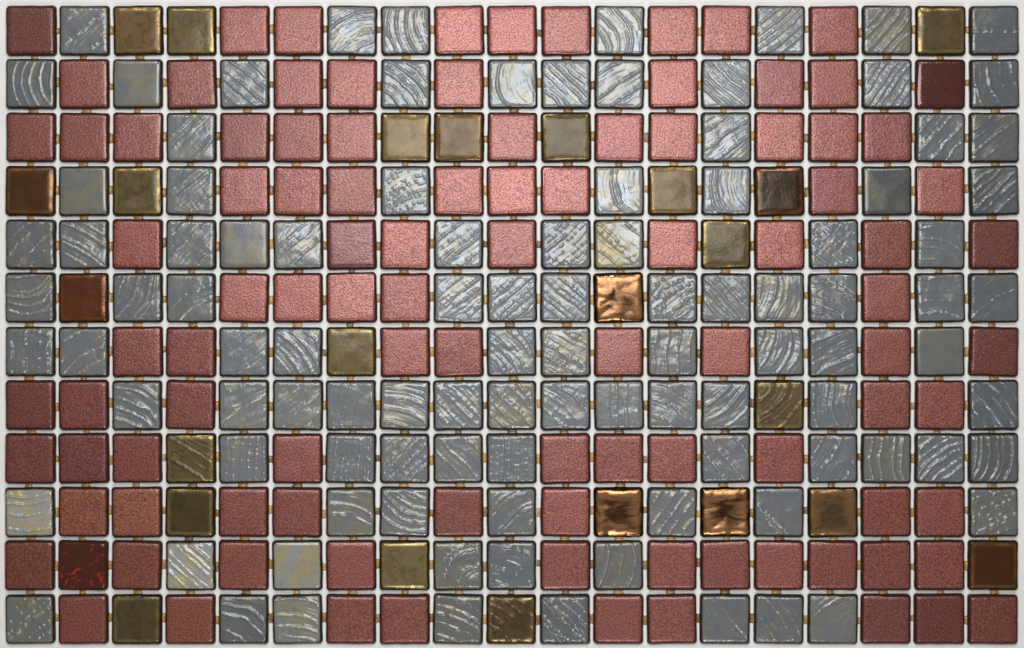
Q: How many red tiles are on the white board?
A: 101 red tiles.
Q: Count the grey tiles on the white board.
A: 103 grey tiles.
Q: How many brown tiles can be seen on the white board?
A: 24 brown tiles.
